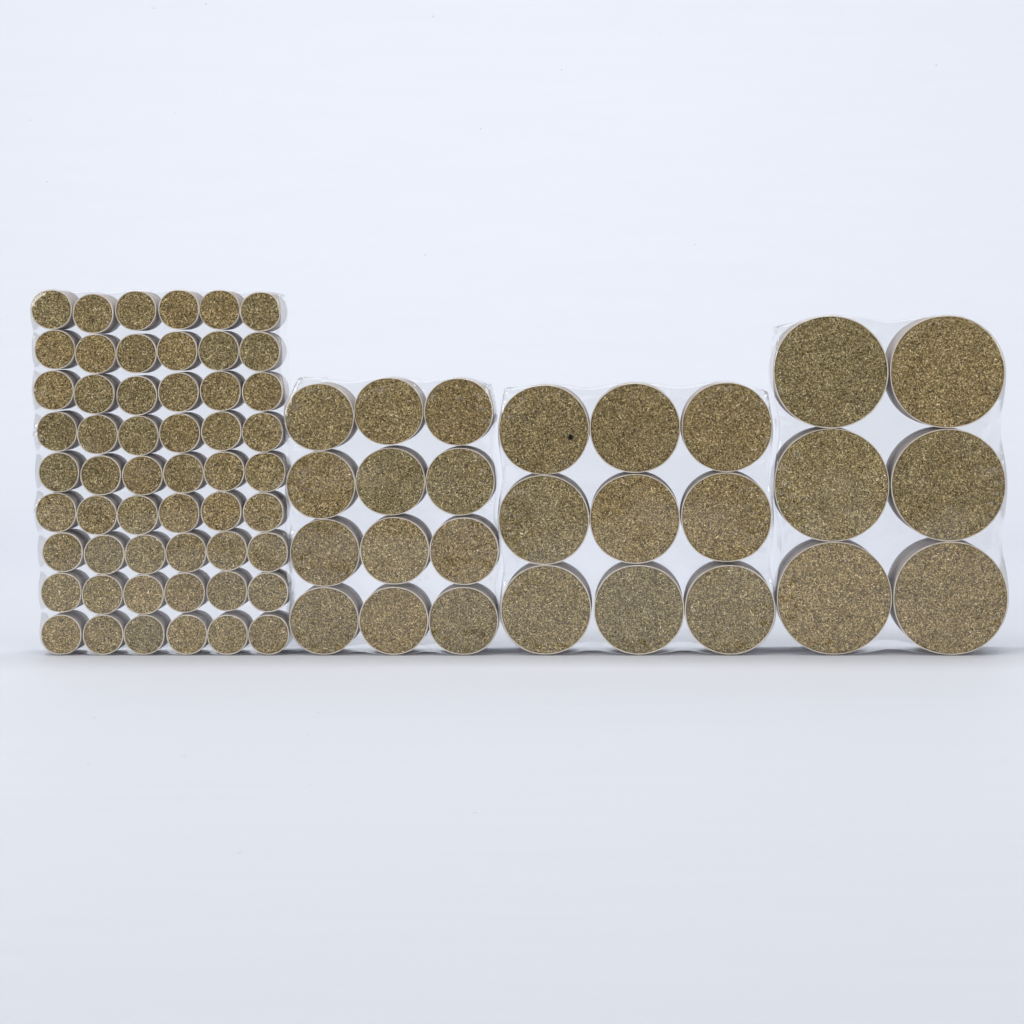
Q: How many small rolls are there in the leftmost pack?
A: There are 54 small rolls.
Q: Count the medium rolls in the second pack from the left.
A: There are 12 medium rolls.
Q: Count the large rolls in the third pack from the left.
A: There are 9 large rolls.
